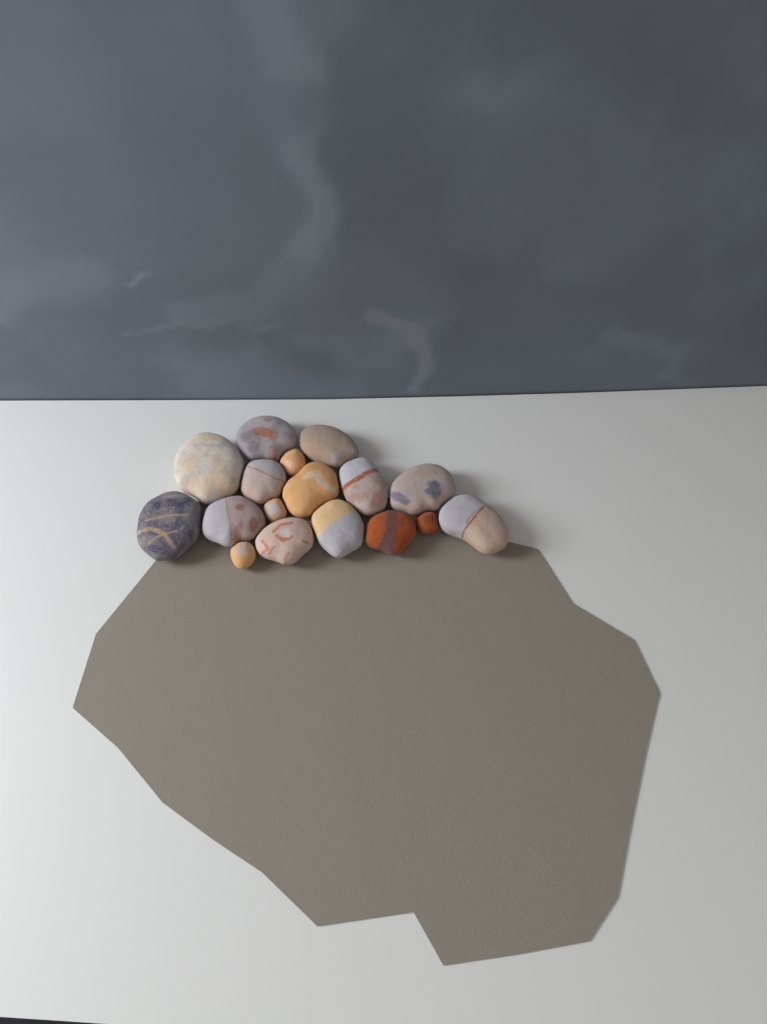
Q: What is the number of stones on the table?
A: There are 17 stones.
